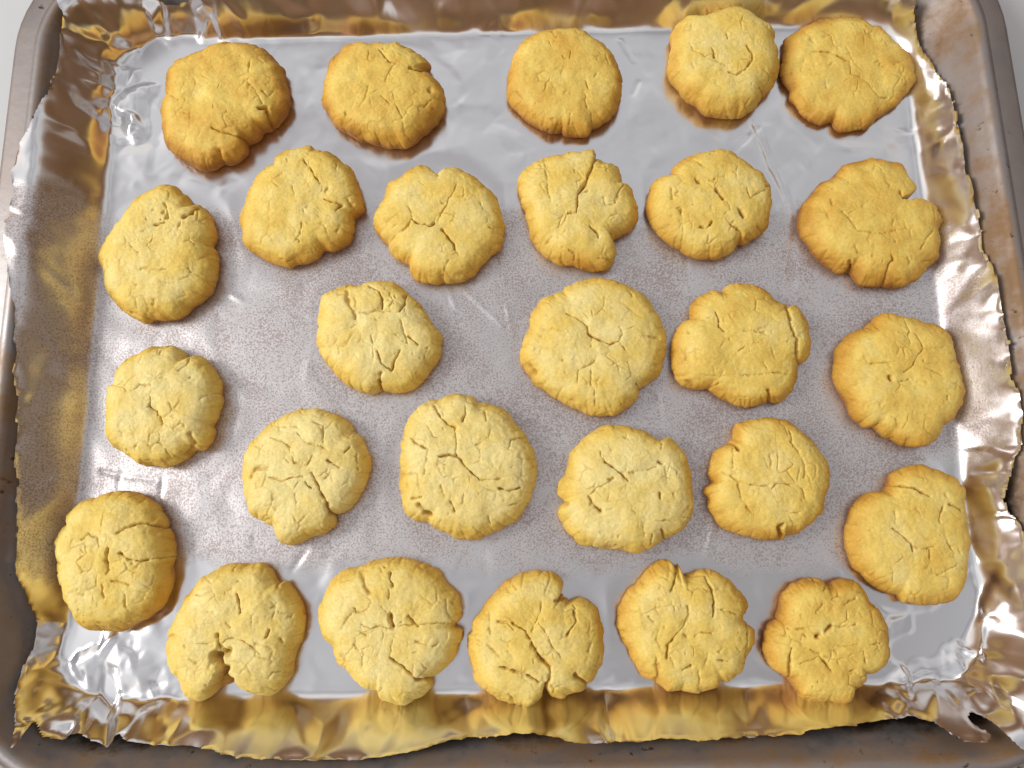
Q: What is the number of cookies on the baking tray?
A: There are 27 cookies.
